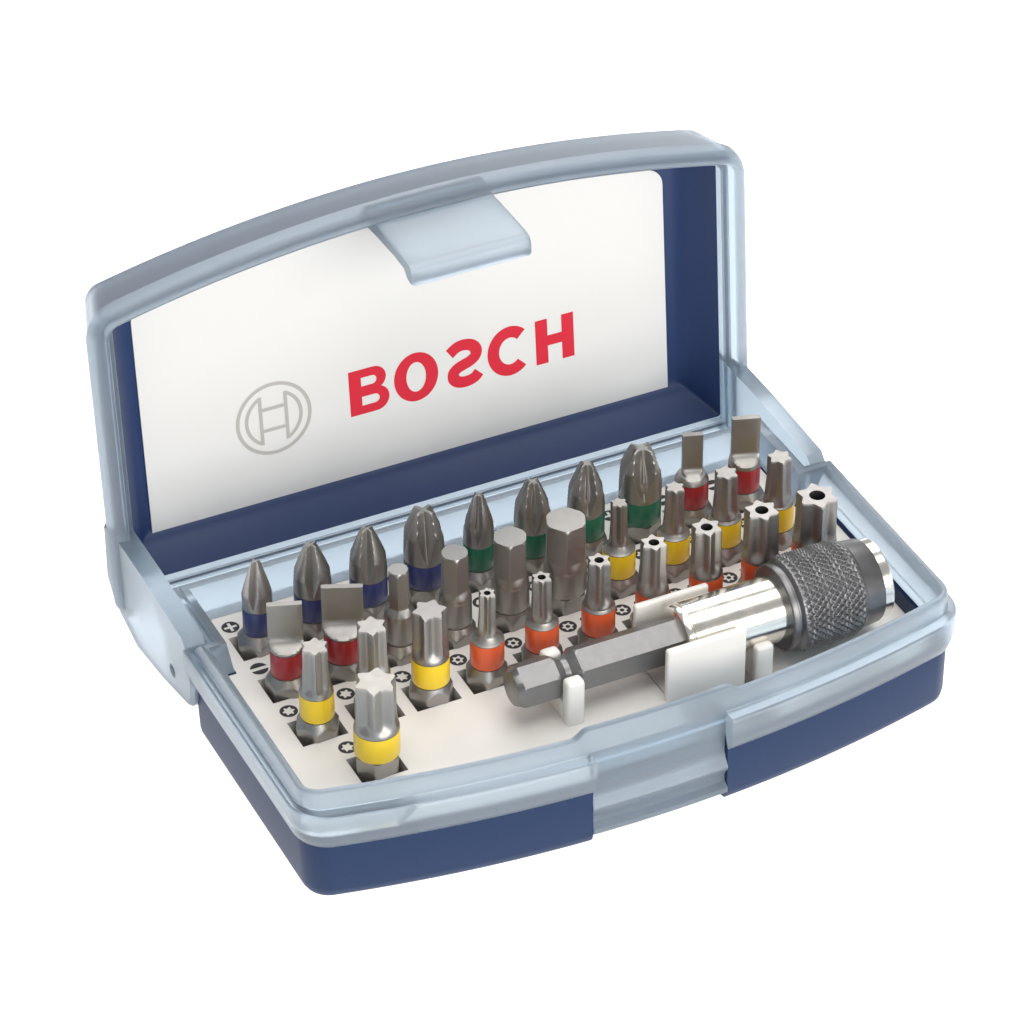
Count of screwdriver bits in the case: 31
